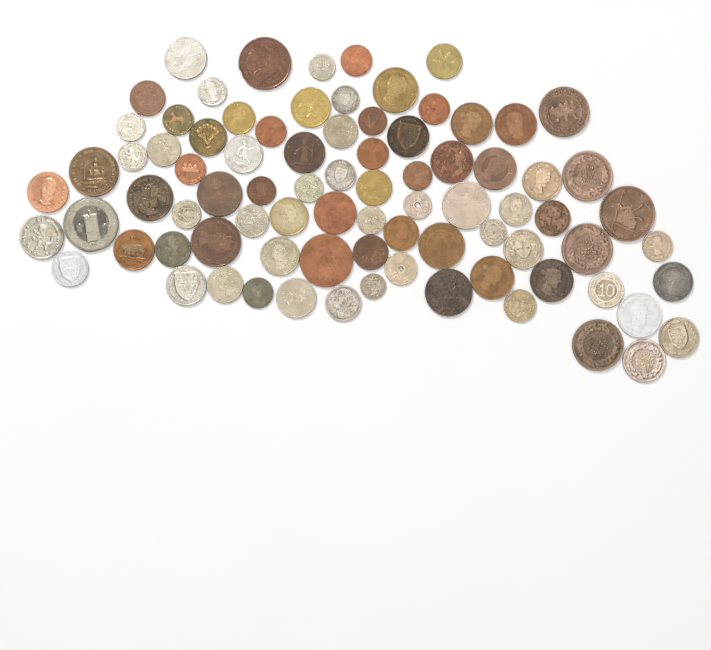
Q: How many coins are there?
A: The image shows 83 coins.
